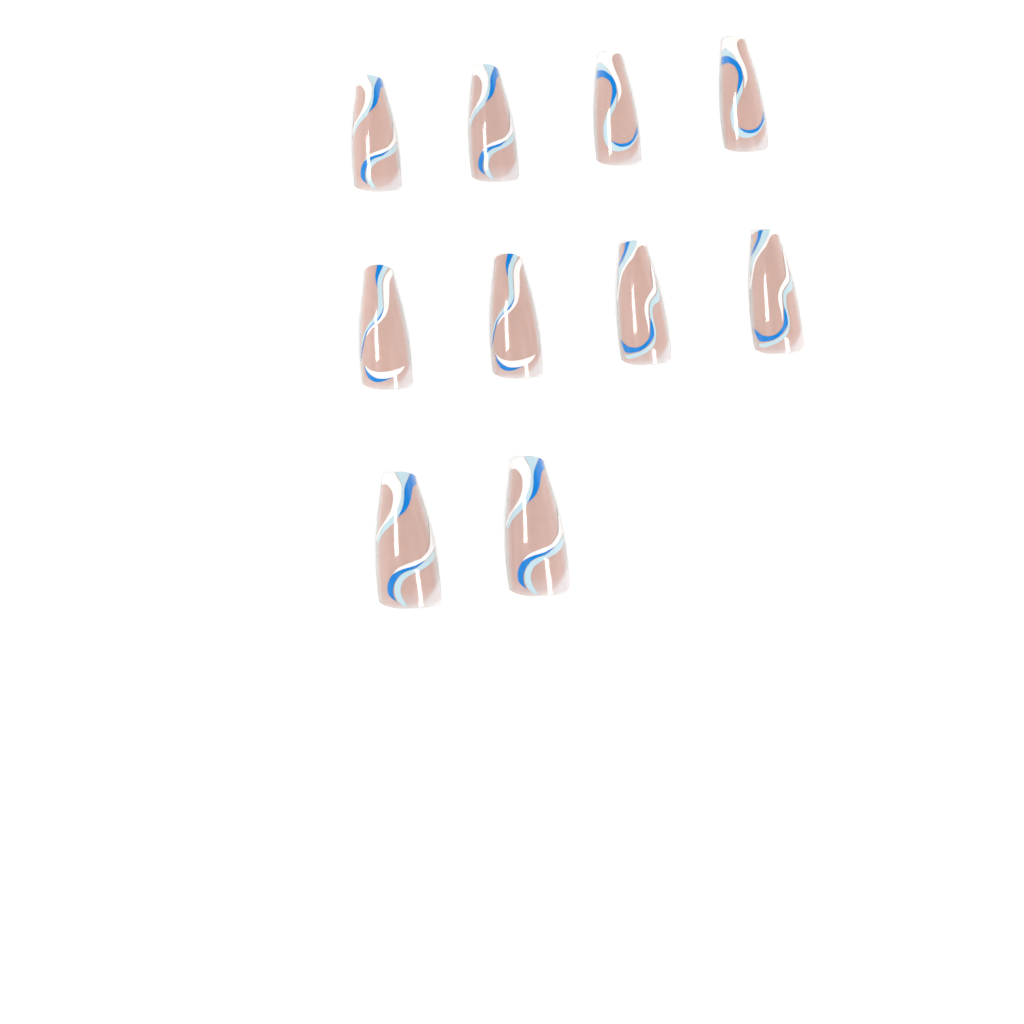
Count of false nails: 10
